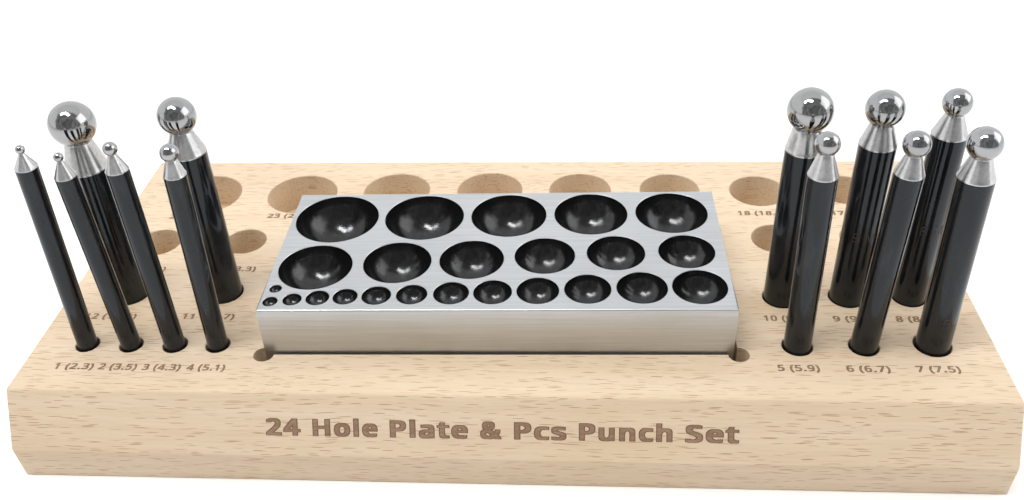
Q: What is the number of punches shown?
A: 12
